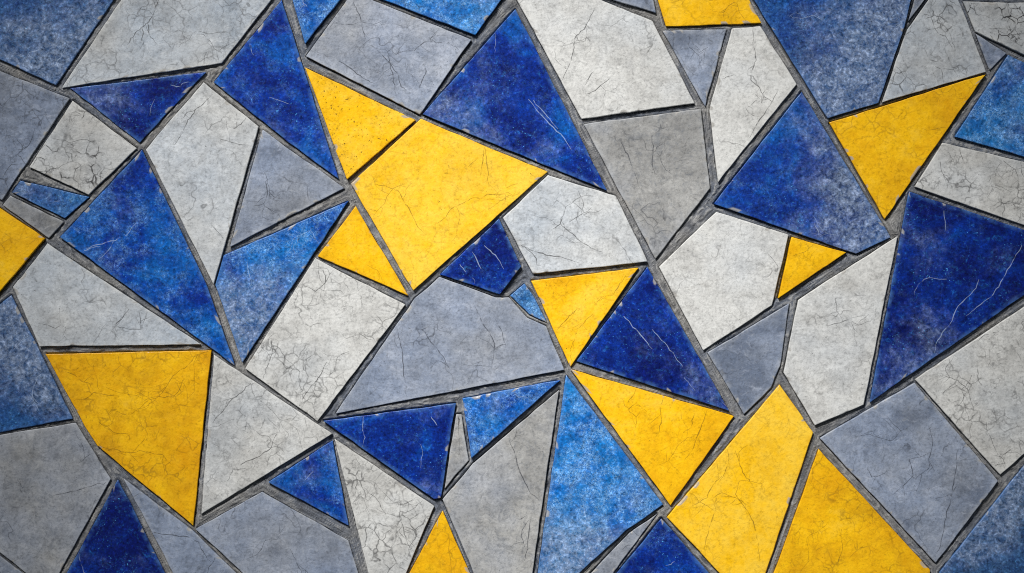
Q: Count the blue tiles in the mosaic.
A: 24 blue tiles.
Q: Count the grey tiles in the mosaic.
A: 19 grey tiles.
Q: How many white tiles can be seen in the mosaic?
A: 16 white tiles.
